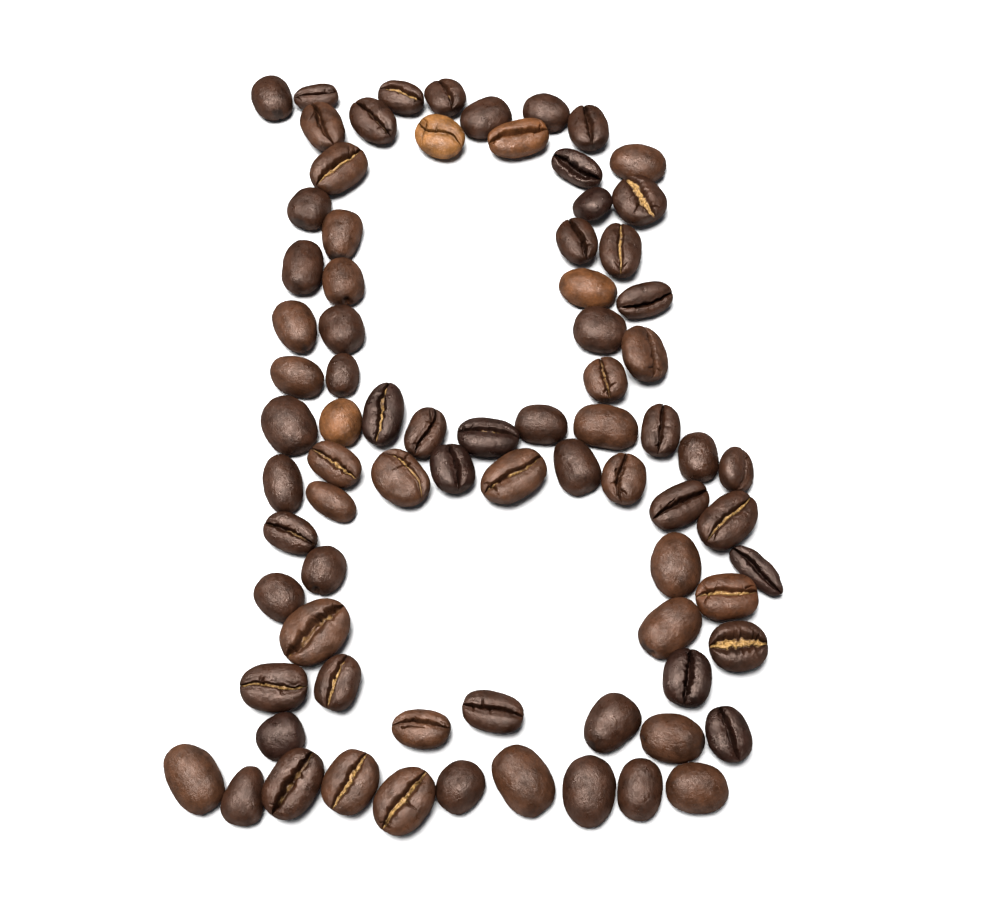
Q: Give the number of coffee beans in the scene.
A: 79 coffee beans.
